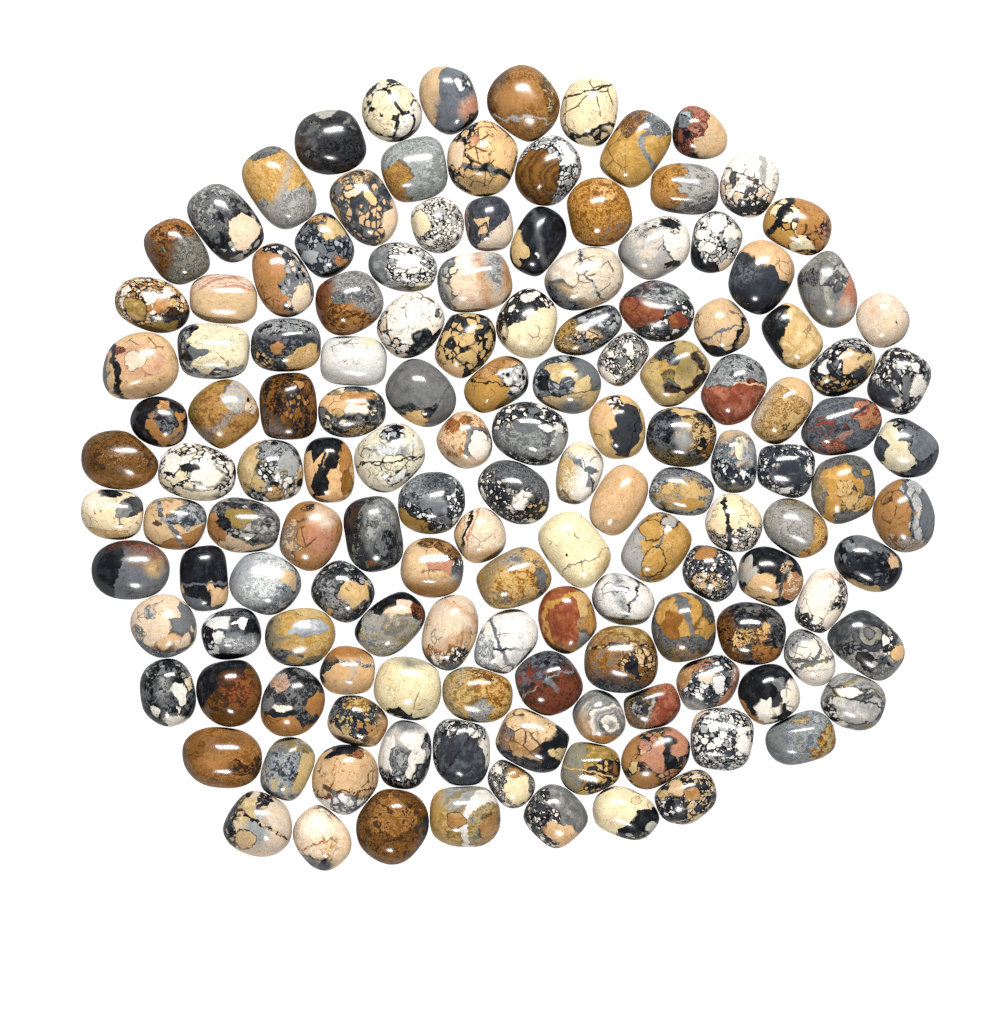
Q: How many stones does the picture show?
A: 142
